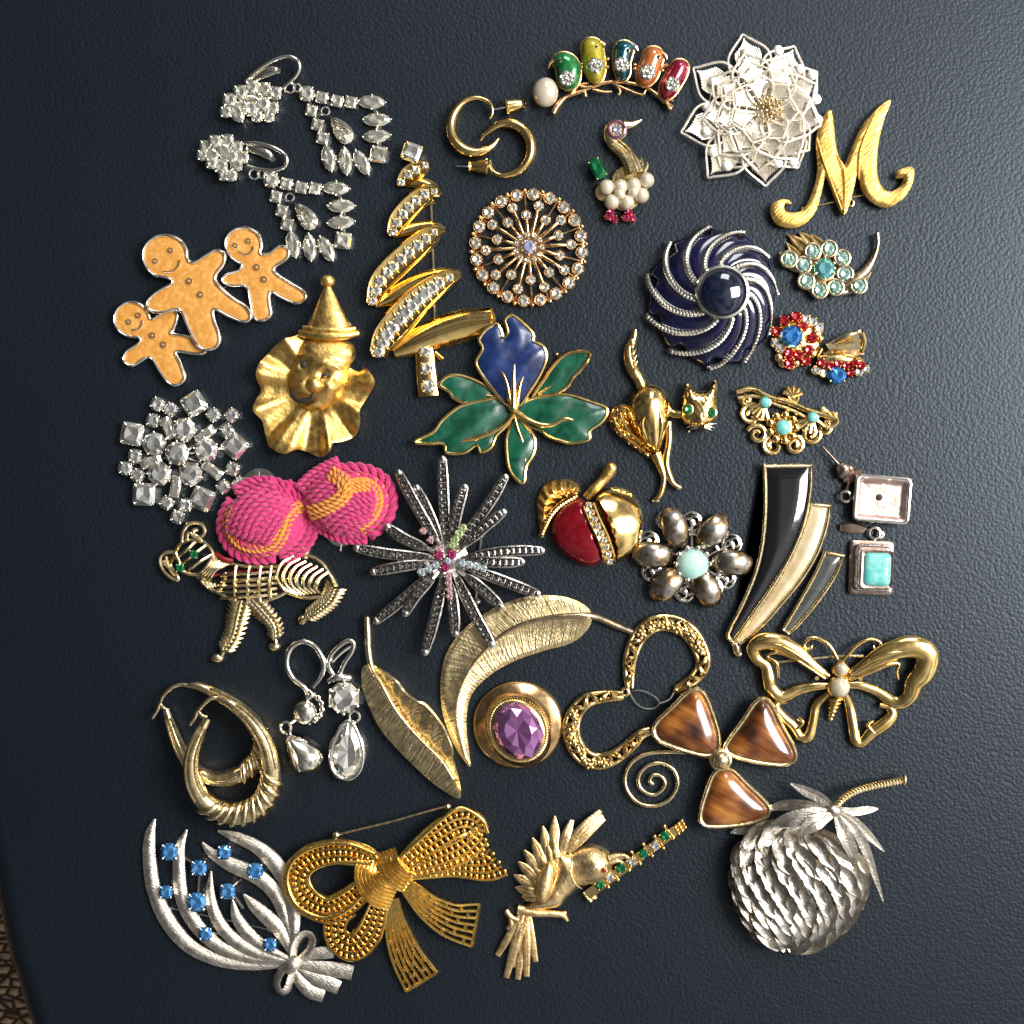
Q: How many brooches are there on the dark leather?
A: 29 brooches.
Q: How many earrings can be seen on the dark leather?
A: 14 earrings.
